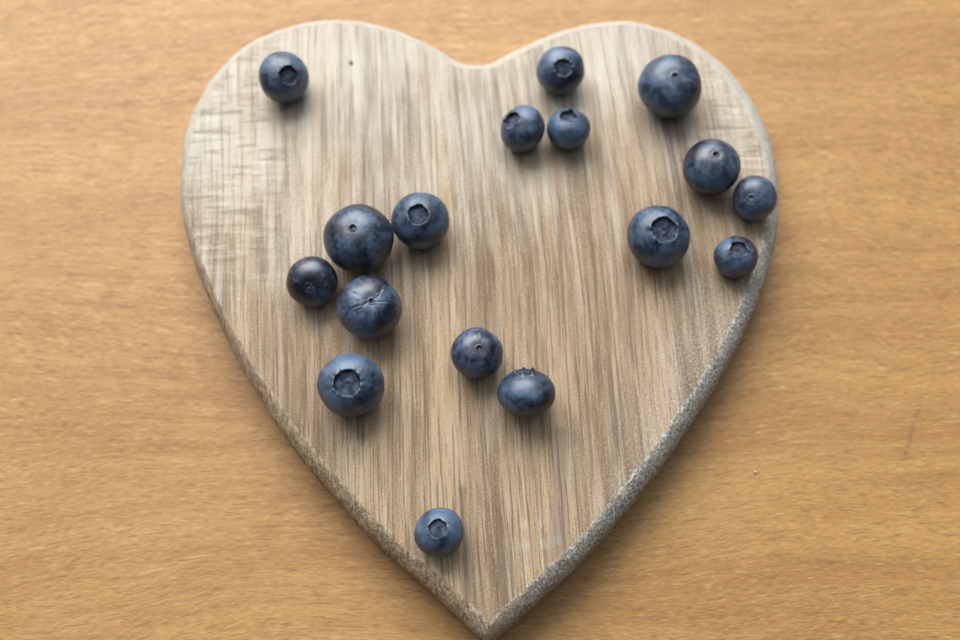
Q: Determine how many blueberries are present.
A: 17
